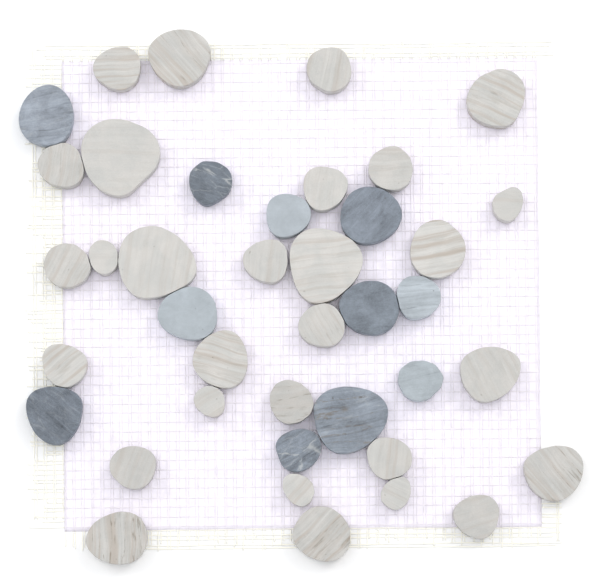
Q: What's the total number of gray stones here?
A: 11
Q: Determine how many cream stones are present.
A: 29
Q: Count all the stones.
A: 40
